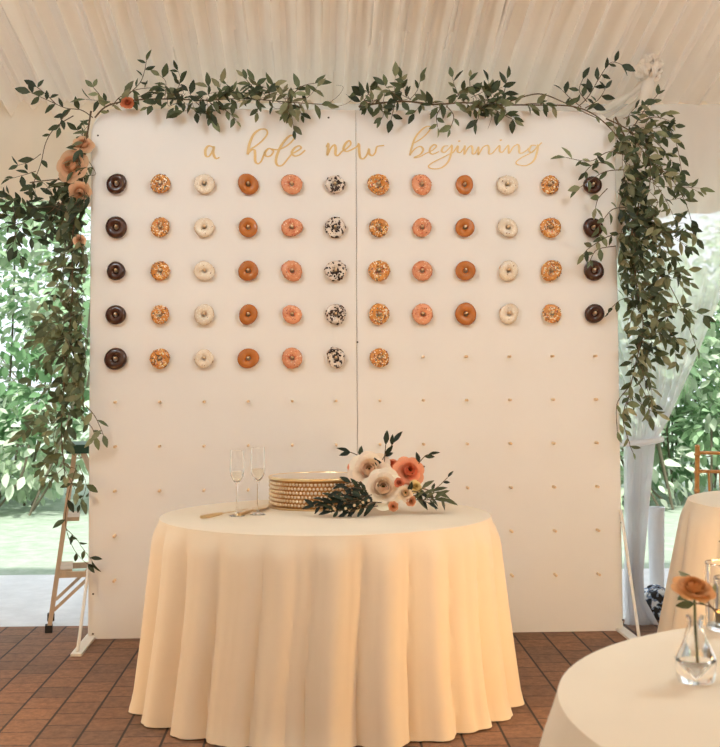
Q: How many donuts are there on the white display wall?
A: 55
